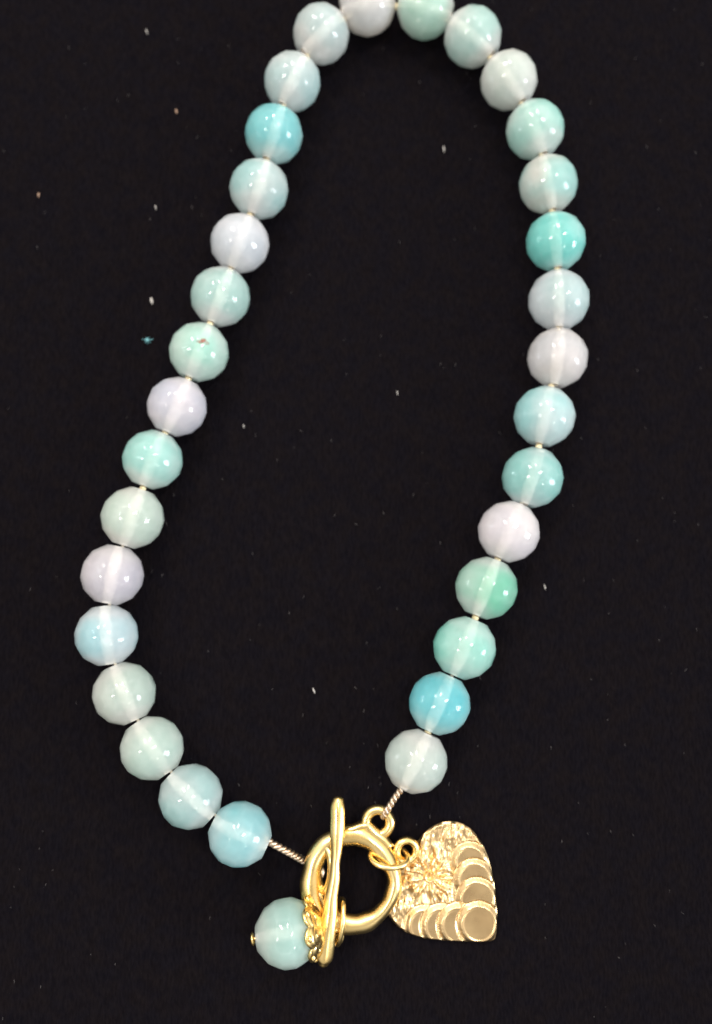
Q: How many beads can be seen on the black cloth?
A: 33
